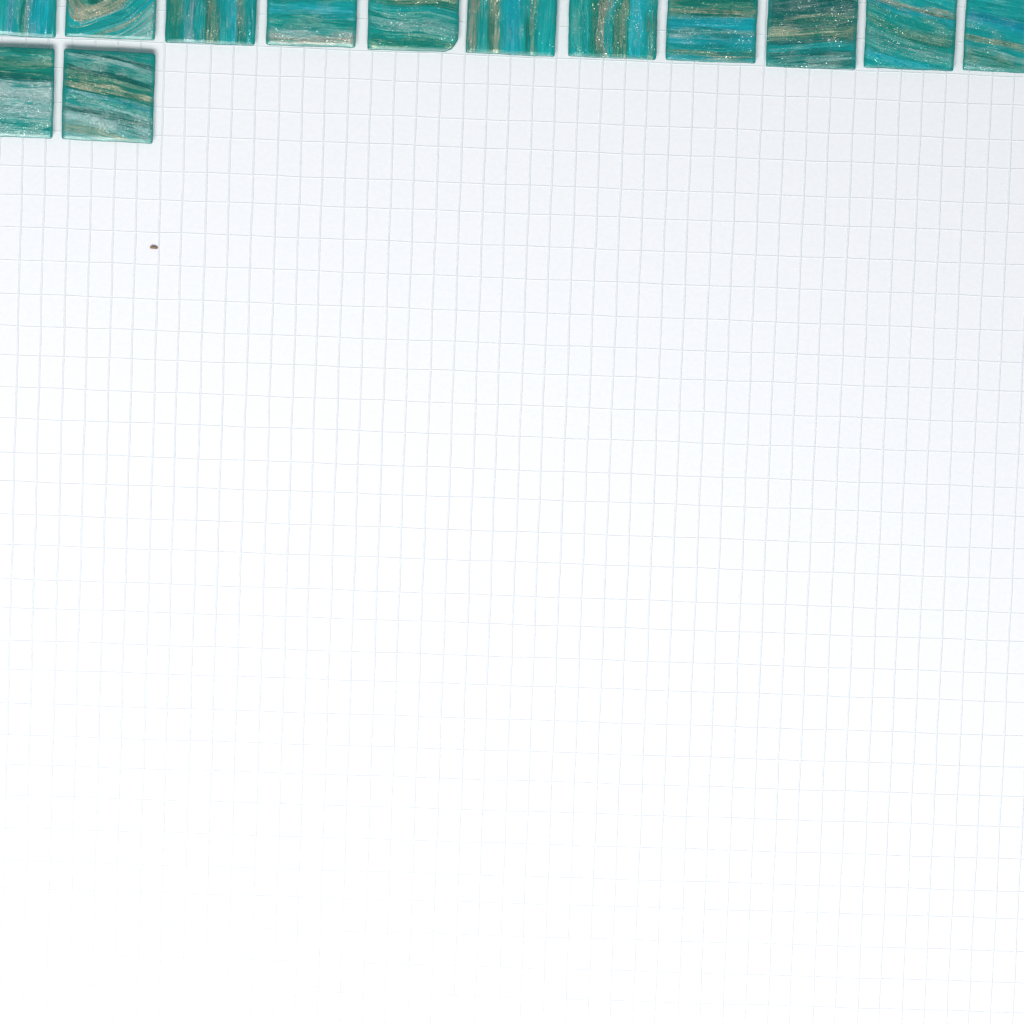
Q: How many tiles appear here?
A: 13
